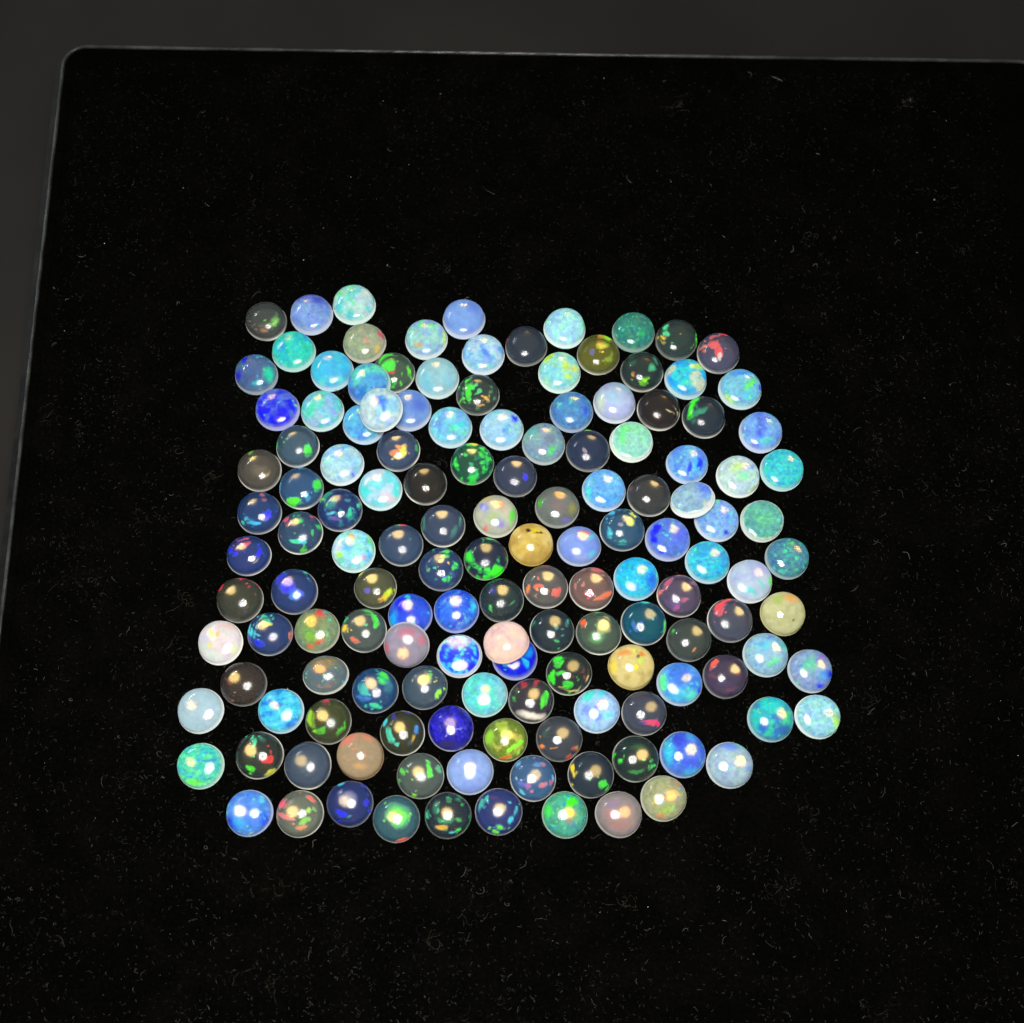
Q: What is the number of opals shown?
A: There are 141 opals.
